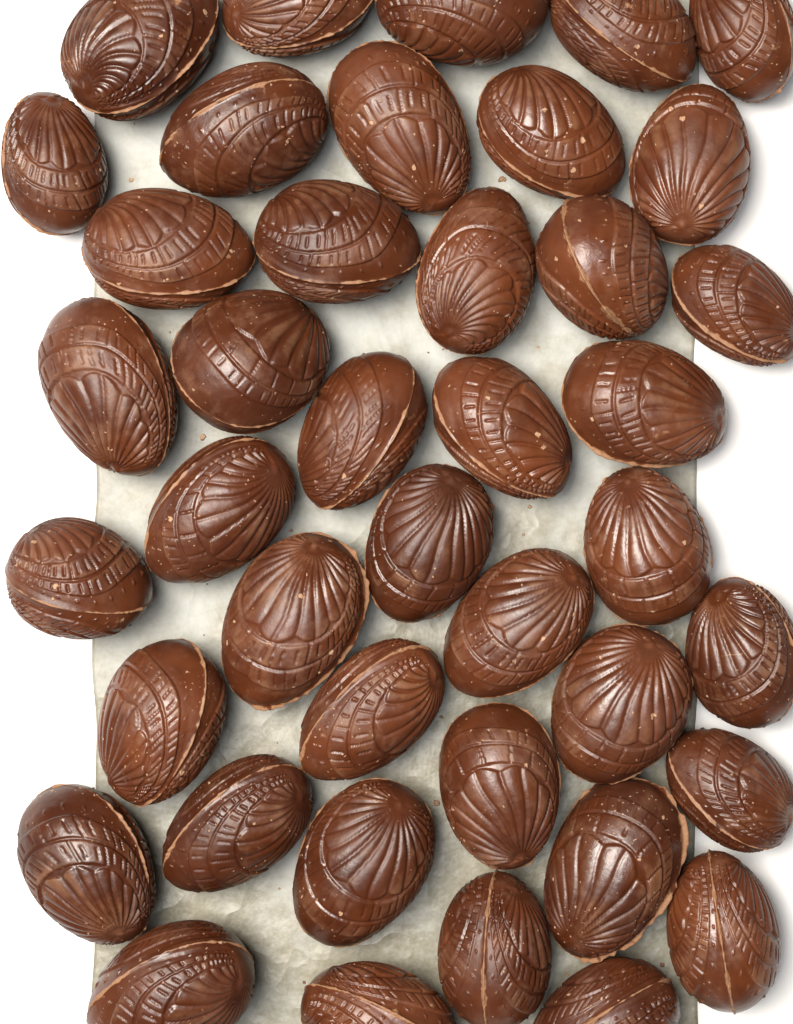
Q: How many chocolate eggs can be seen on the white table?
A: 41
